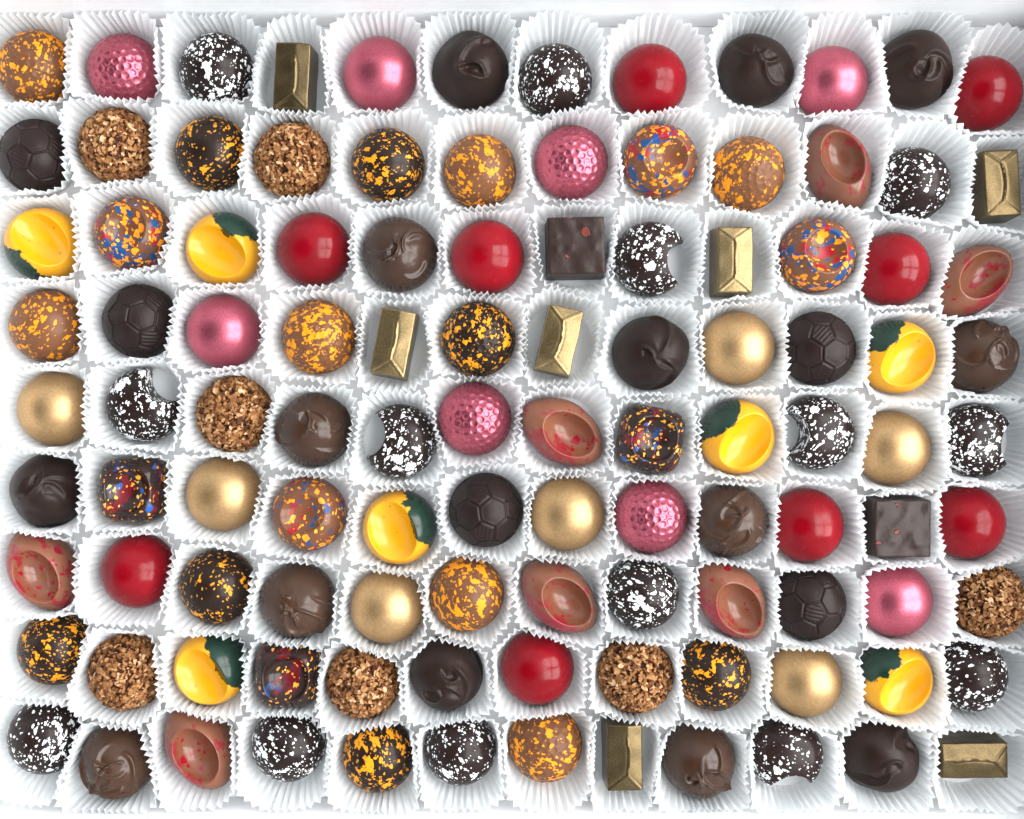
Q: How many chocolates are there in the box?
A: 108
